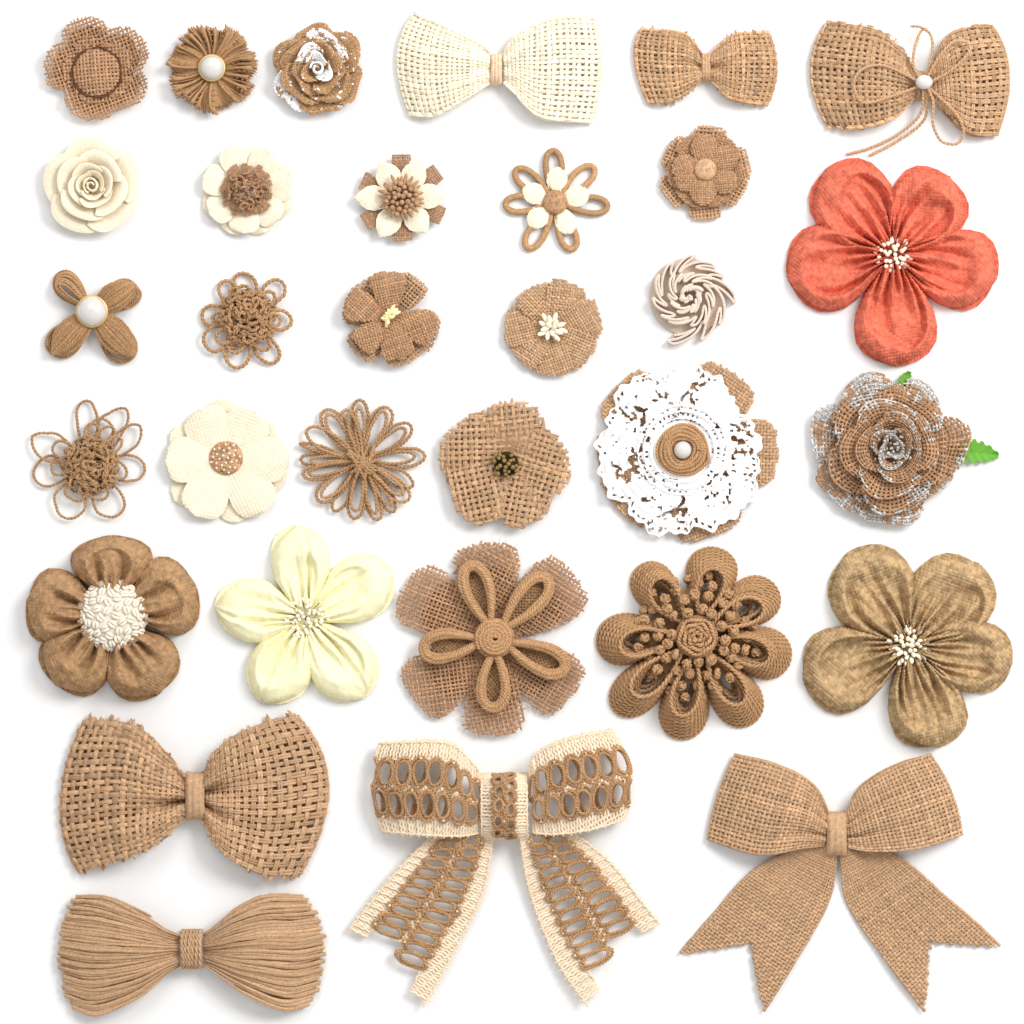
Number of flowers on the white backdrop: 25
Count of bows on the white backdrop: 7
